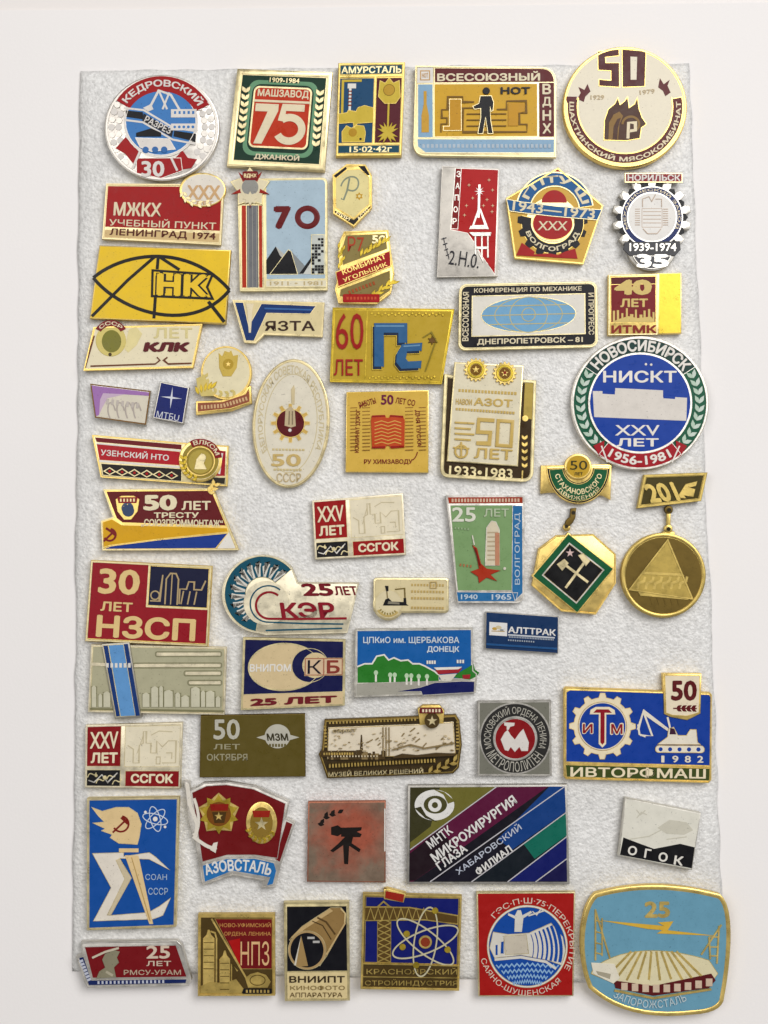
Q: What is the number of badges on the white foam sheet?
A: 54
